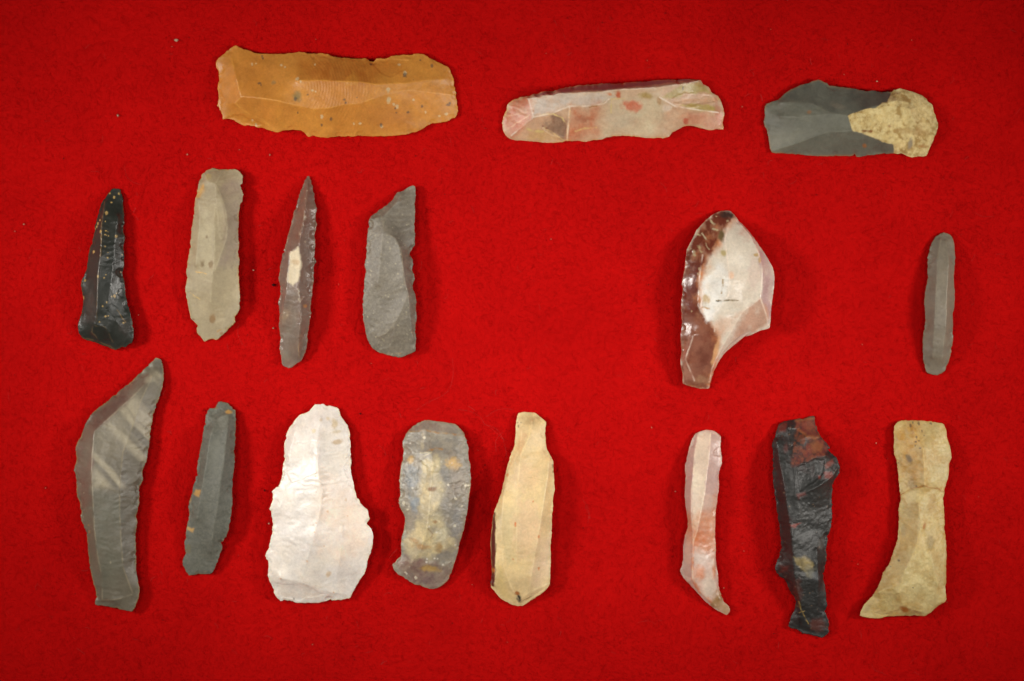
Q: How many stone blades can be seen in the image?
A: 17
